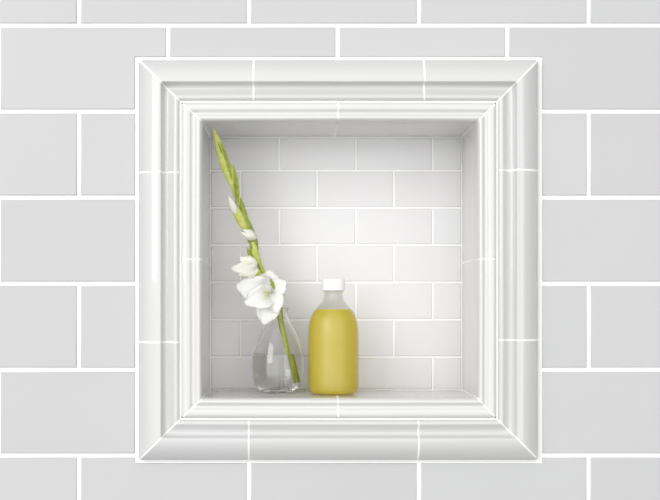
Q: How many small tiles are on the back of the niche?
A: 28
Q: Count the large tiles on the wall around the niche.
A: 26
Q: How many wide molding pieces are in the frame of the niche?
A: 12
